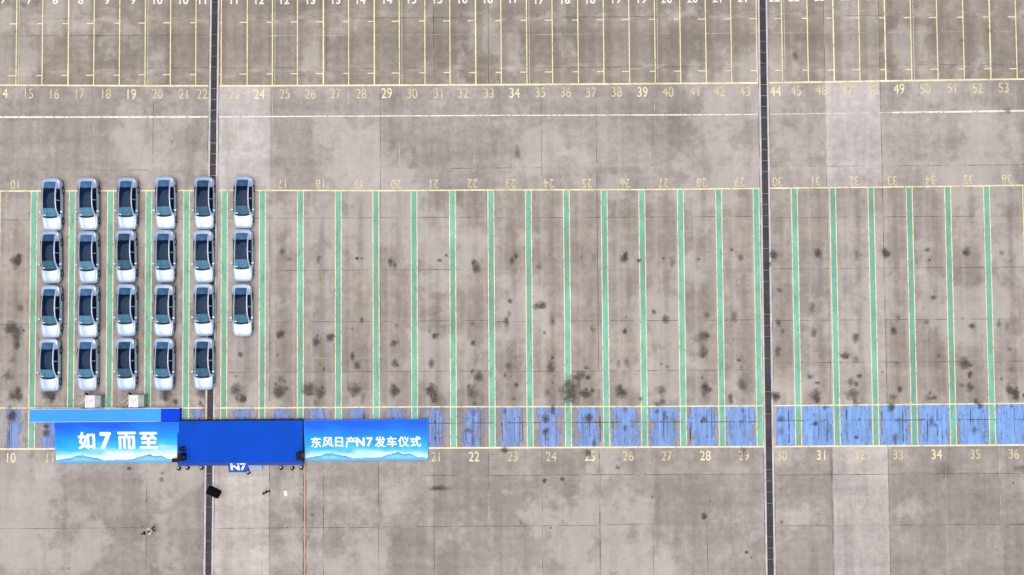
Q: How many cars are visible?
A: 23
